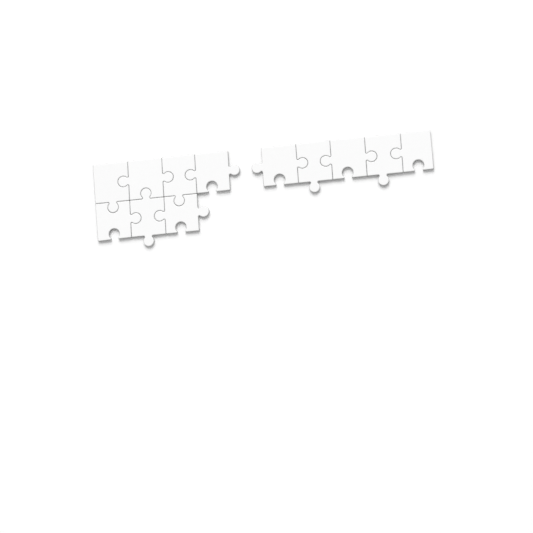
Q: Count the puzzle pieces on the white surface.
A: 12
